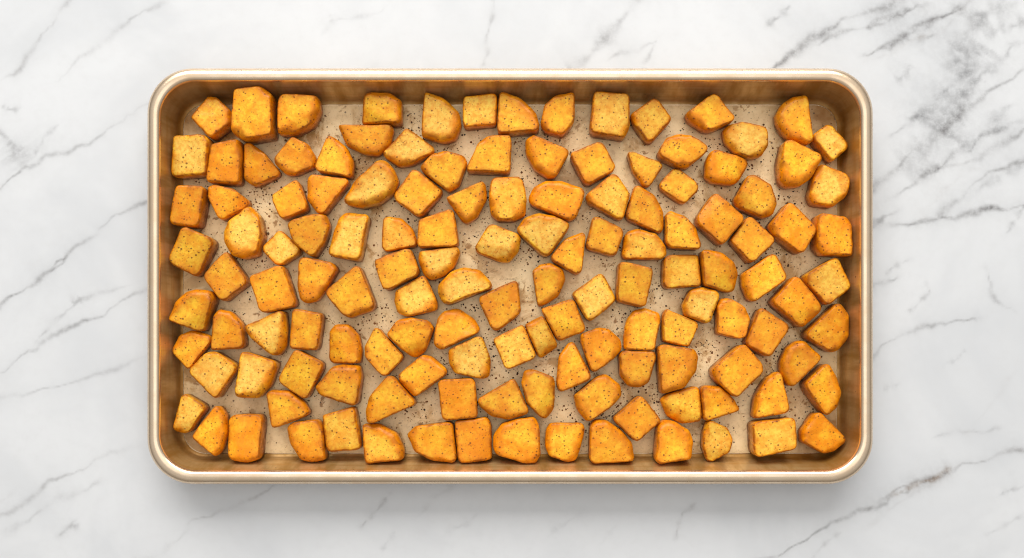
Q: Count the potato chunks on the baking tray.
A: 133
